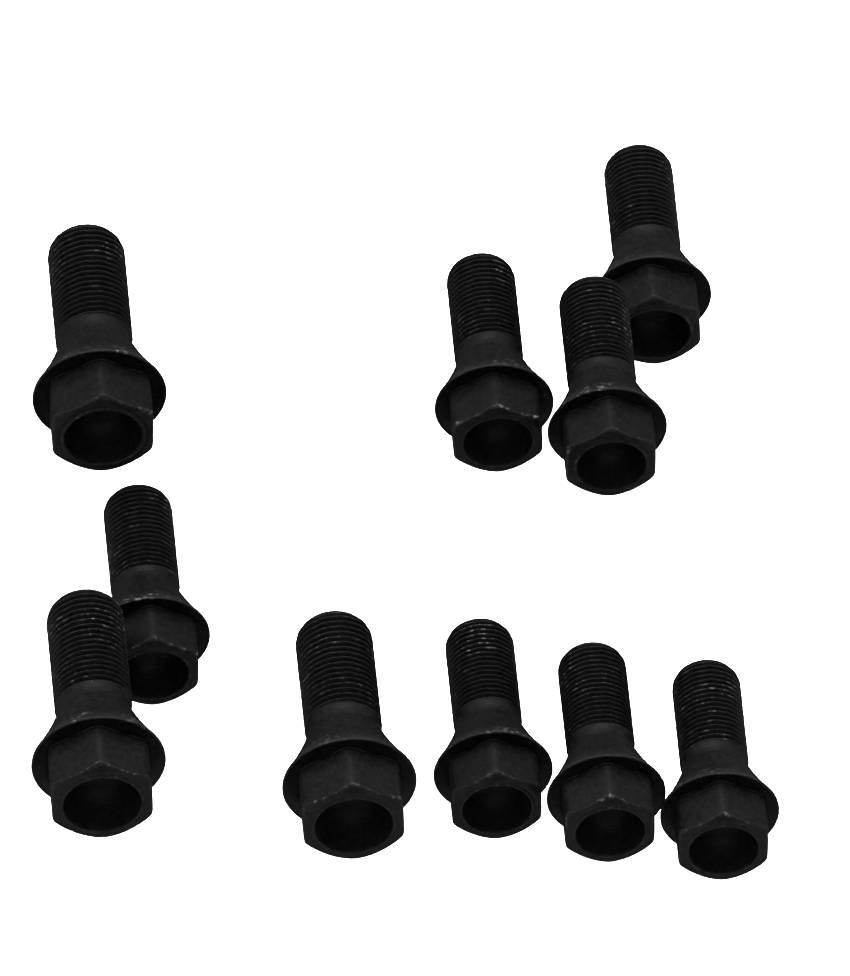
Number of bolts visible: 10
